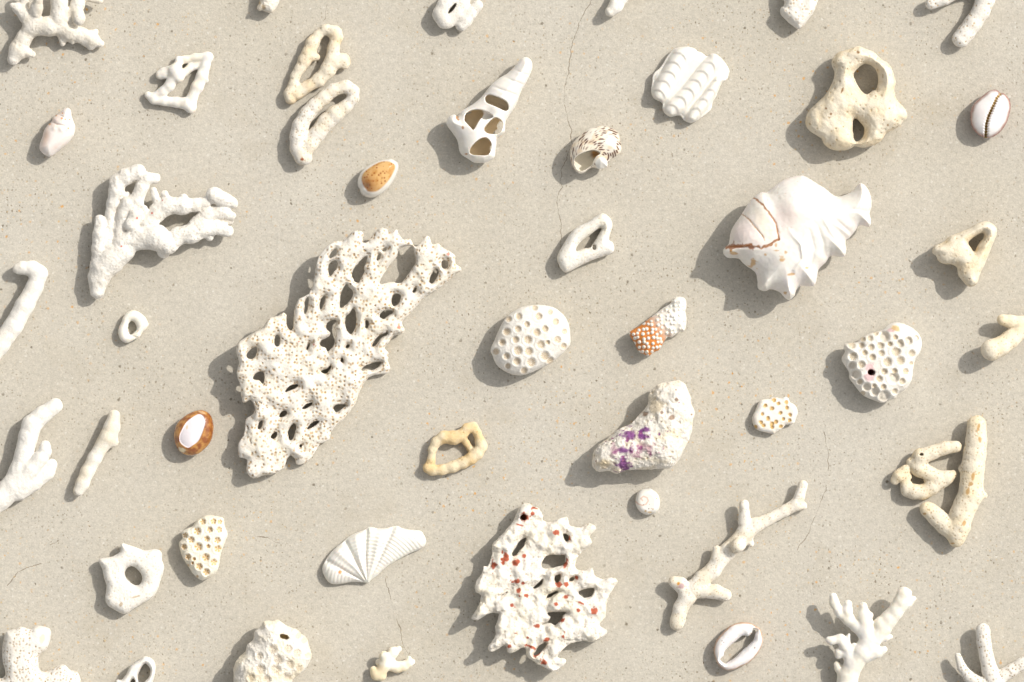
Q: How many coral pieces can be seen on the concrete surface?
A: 34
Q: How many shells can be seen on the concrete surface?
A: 14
